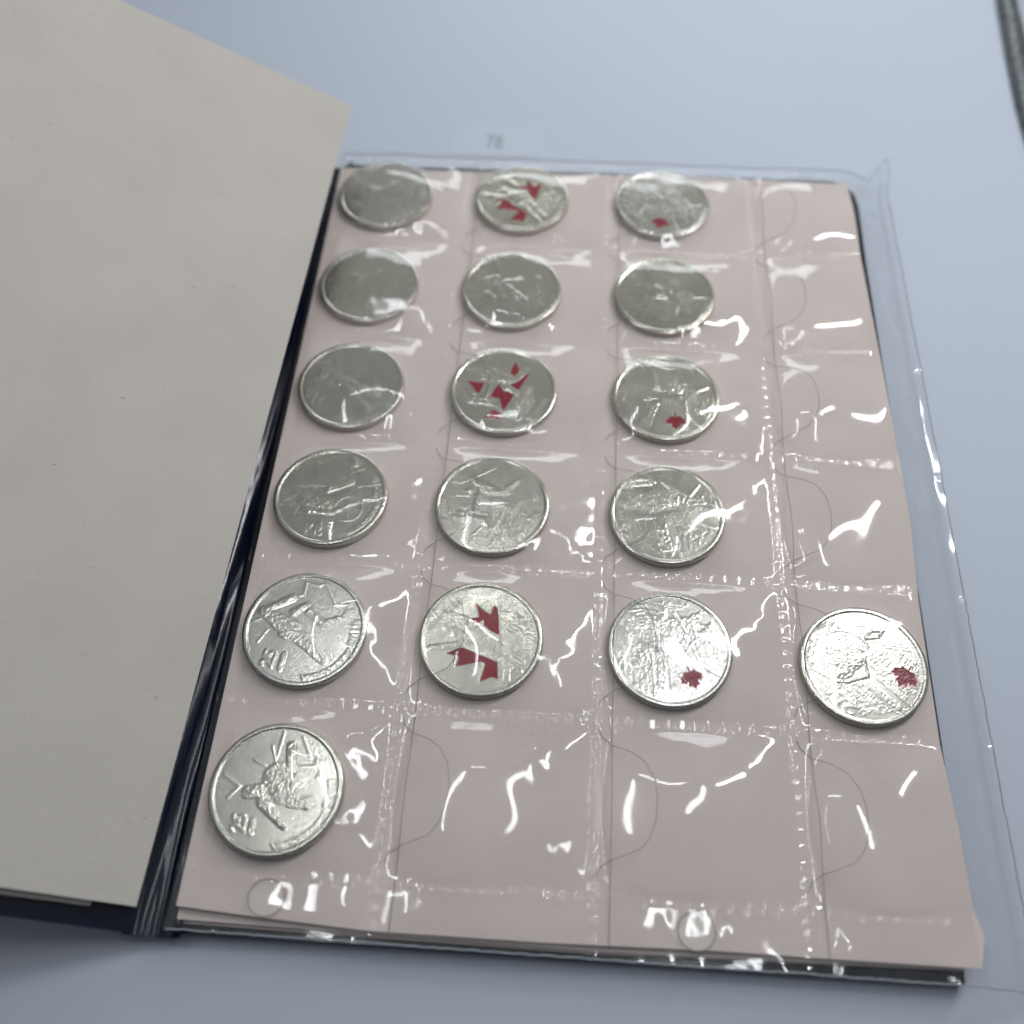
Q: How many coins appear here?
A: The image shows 17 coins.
